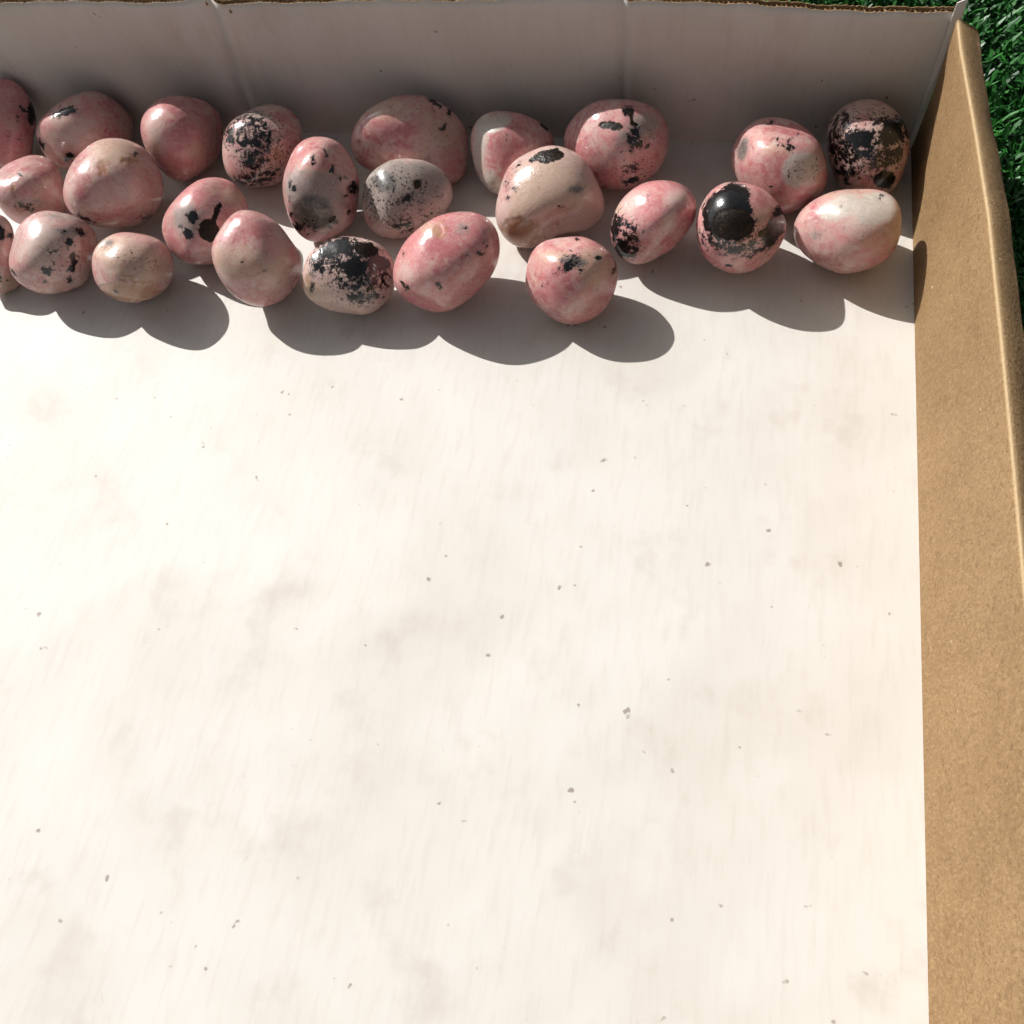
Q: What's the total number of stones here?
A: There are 25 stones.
